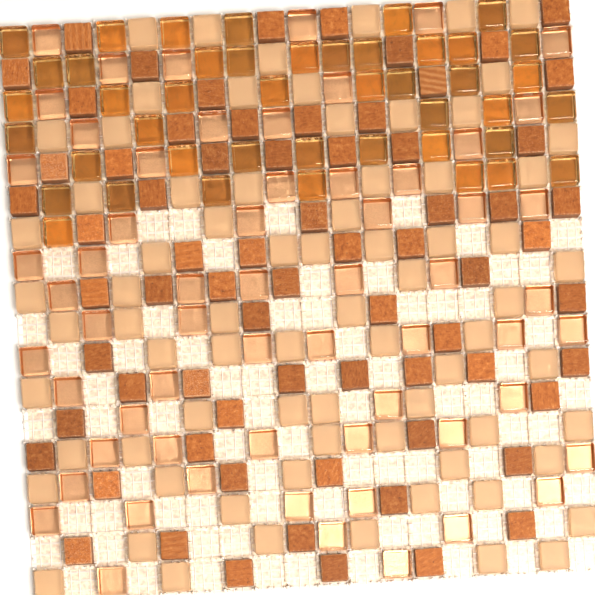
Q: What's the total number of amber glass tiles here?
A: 44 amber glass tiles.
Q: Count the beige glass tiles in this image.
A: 74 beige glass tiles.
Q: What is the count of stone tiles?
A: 70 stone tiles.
